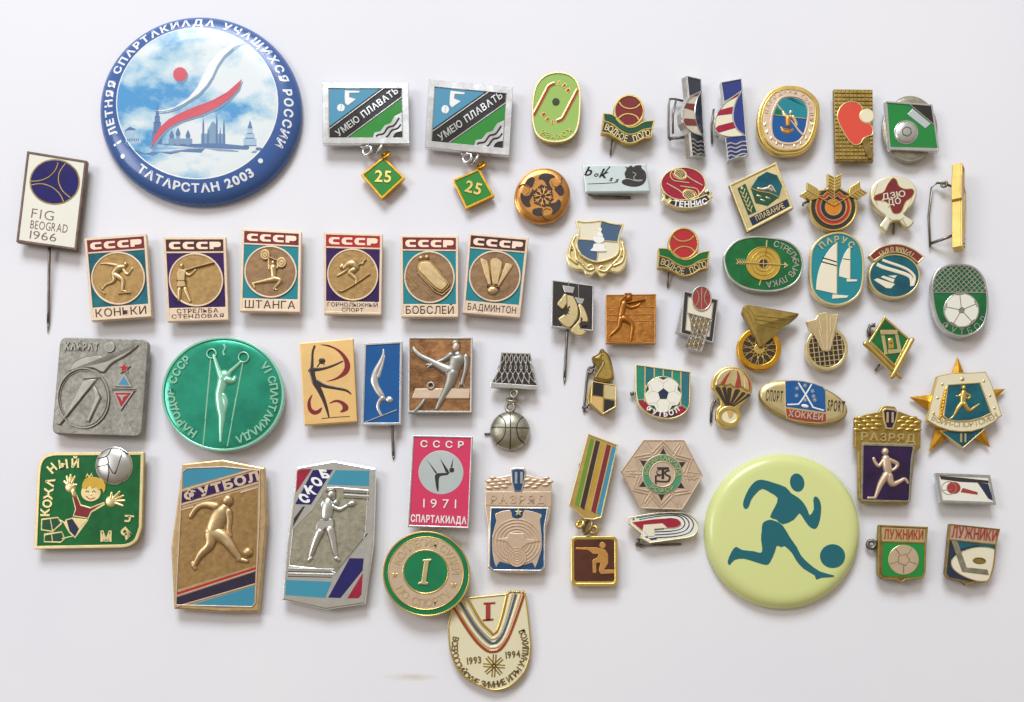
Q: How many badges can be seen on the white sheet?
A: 62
